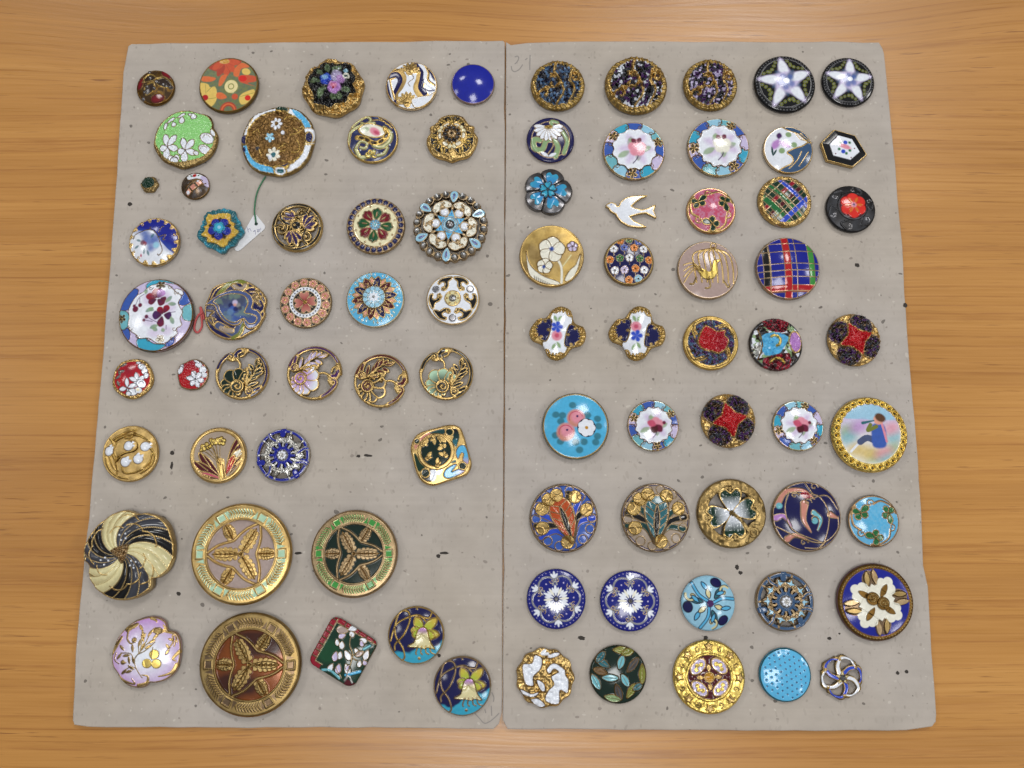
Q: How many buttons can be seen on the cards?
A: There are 83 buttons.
